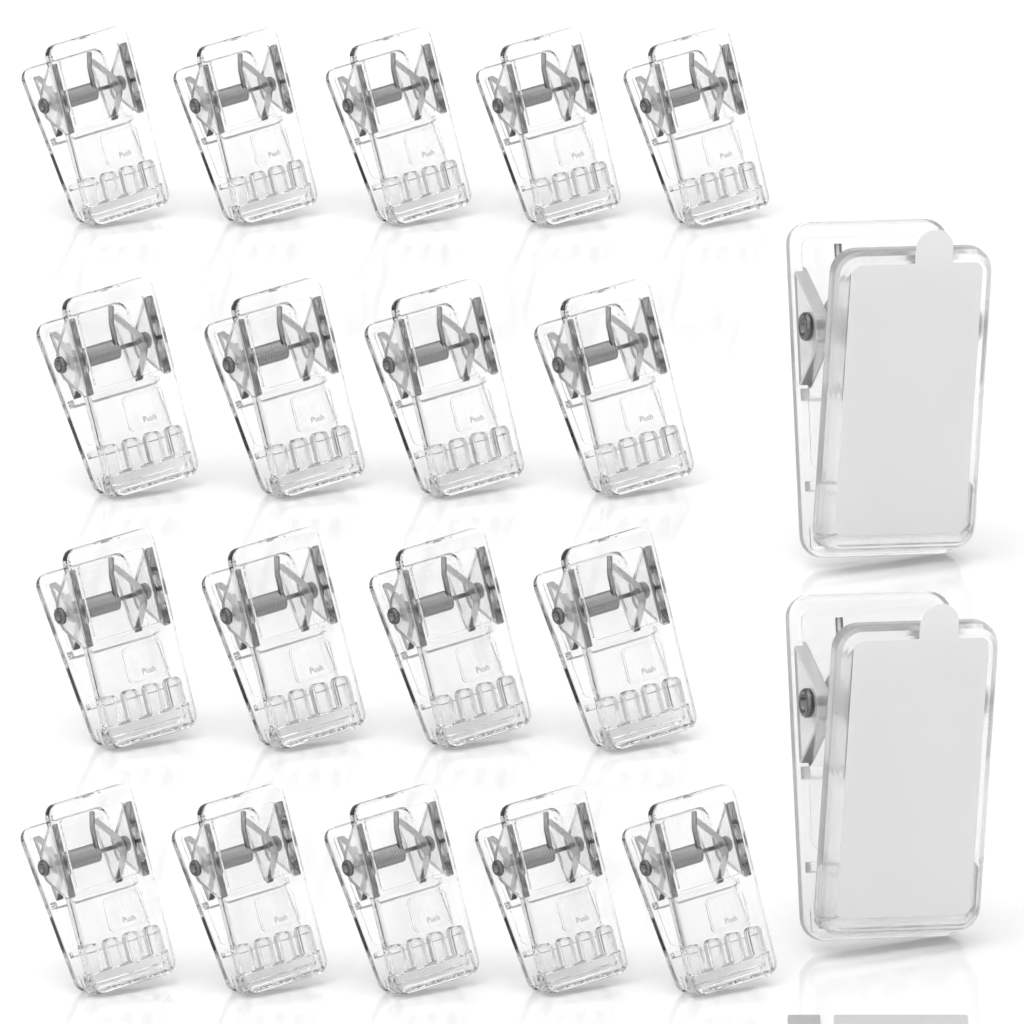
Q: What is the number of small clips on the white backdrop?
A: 18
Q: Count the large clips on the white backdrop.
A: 2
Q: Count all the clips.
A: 20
